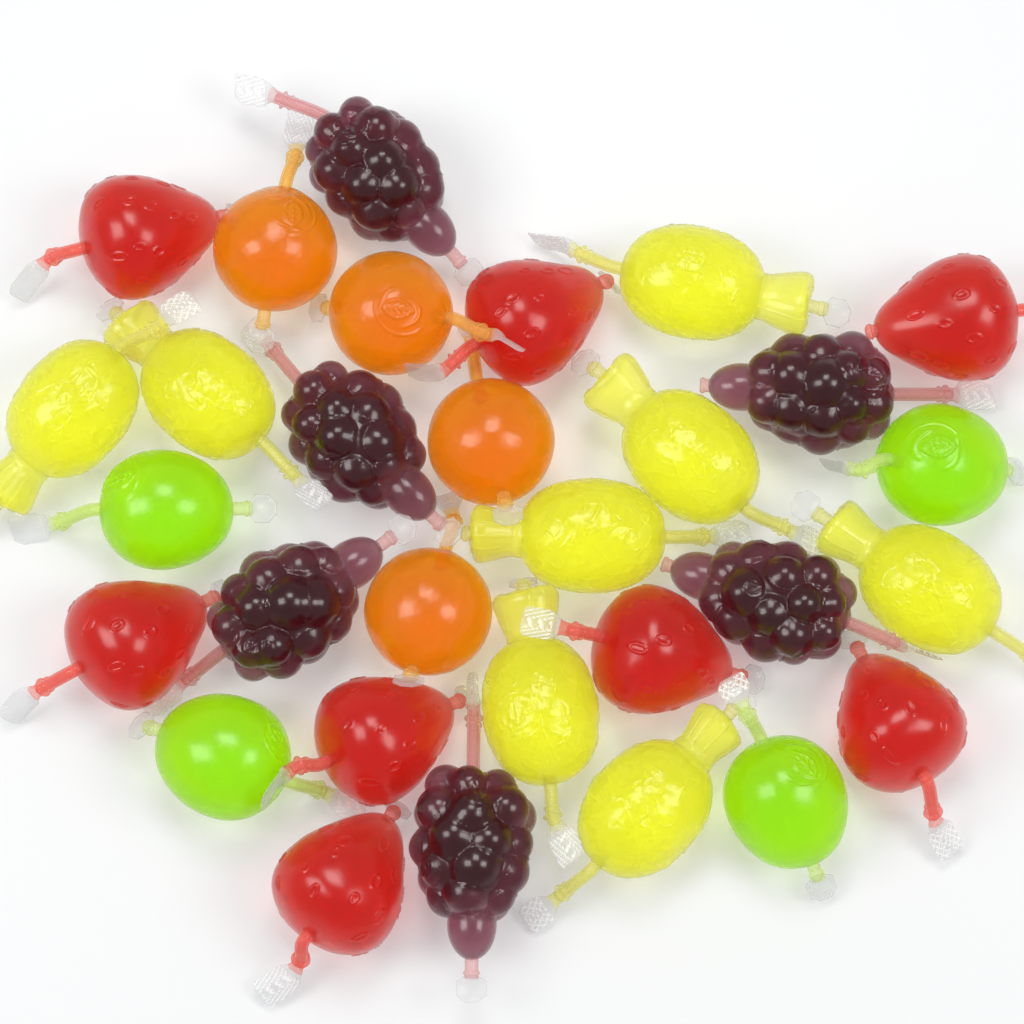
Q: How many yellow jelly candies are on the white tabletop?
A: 8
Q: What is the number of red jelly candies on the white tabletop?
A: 8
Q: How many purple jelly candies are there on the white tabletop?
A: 6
